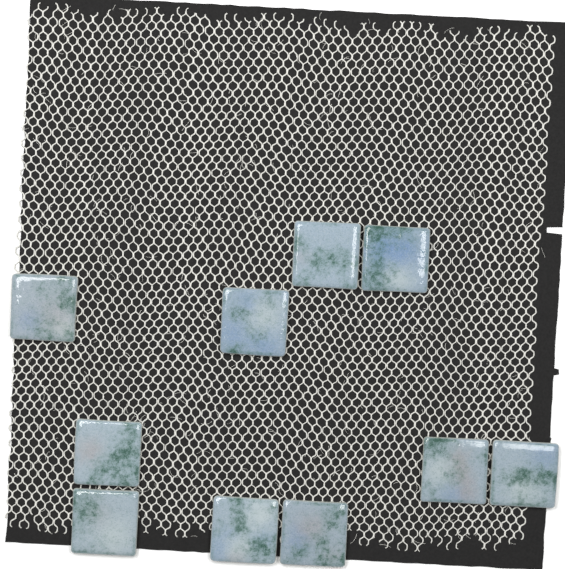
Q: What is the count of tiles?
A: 10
